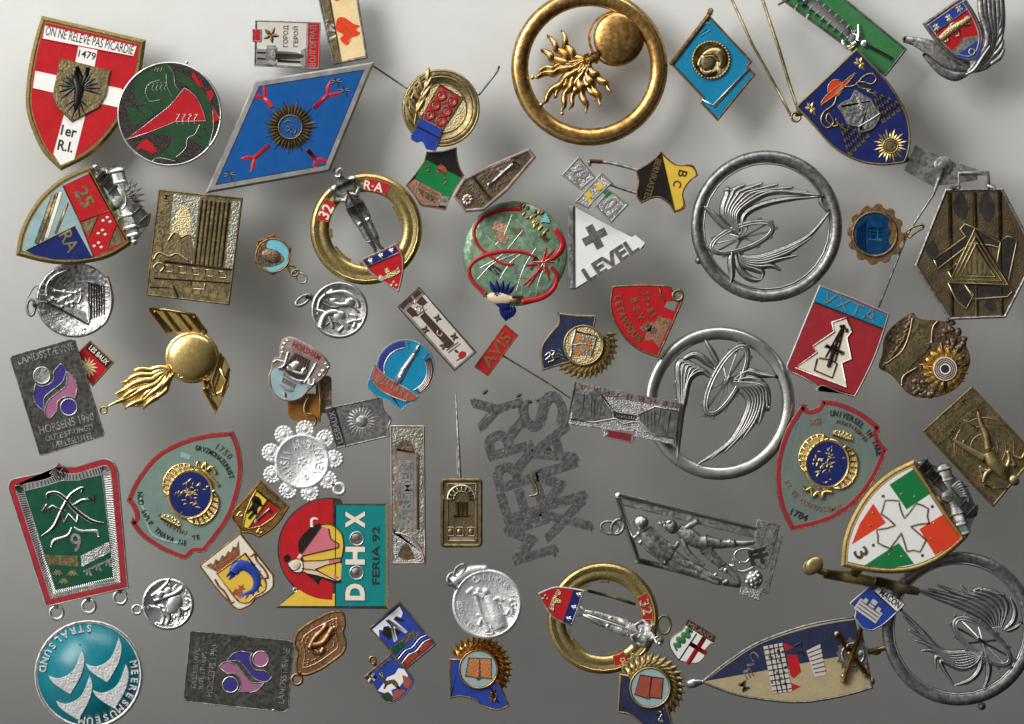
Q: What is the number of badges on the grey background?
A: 67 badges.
